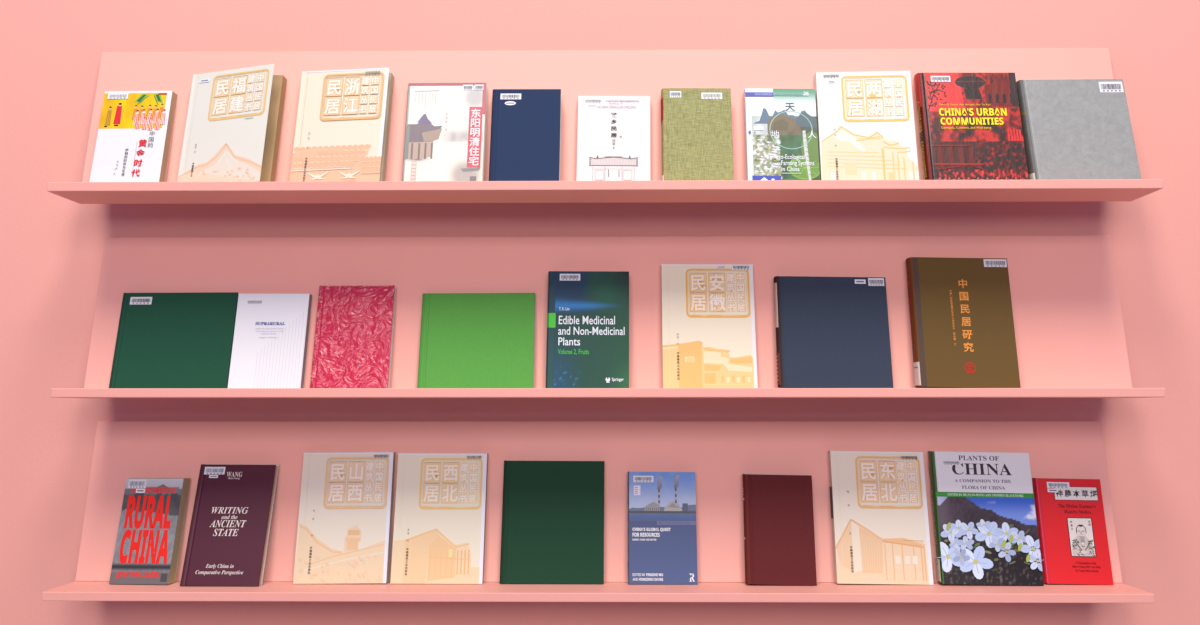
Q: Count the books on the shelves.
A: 29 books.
